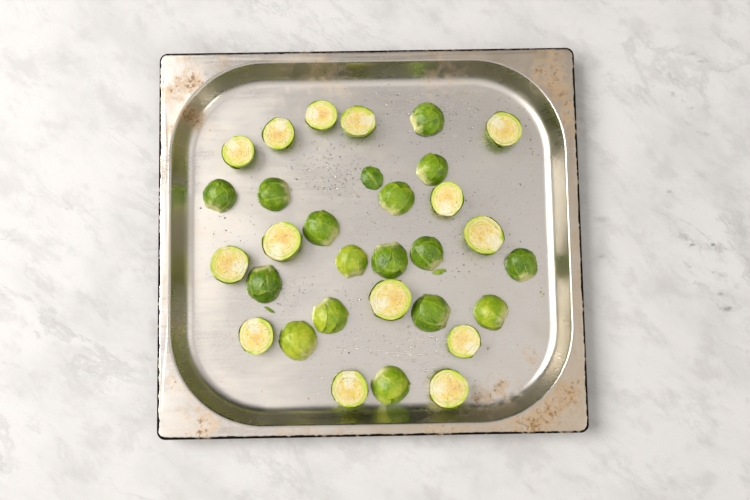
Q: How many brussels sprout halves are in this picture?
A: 30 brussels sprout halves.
